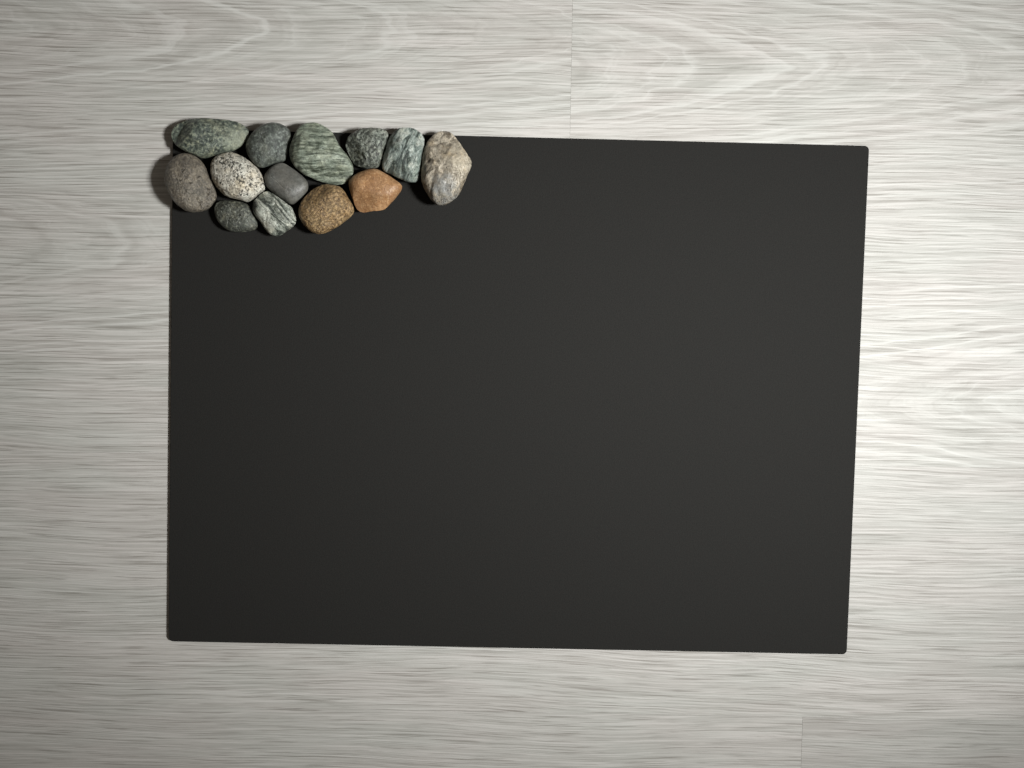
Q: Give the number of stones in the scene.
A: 13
